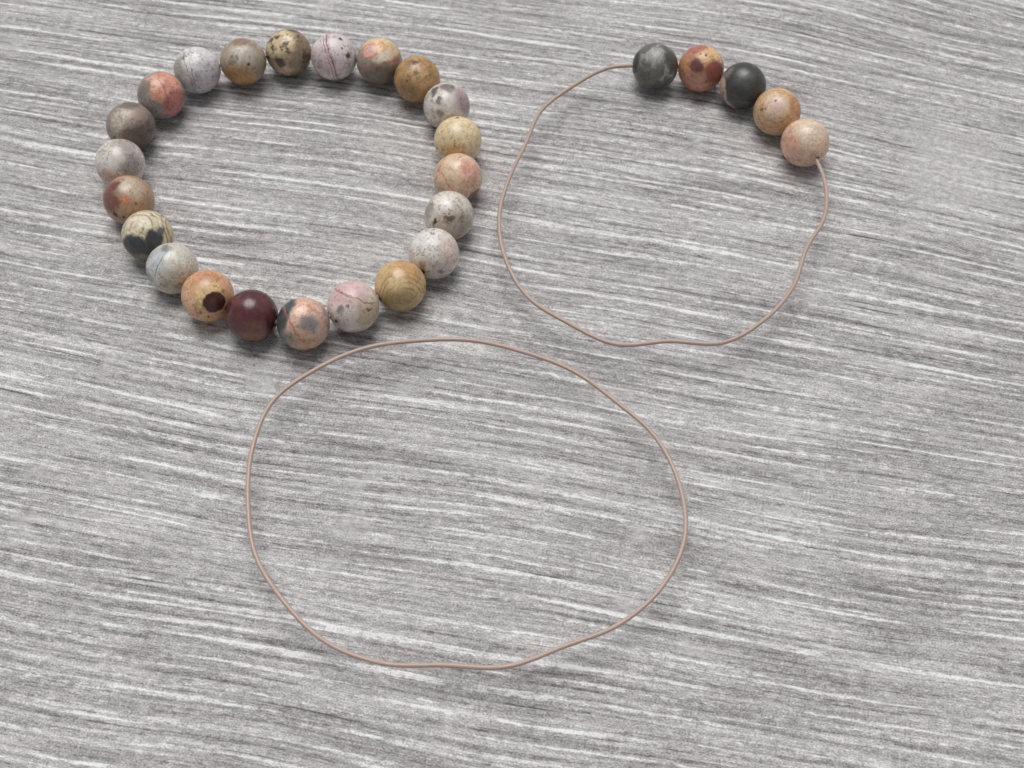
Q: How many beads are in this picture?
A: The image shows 27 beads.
